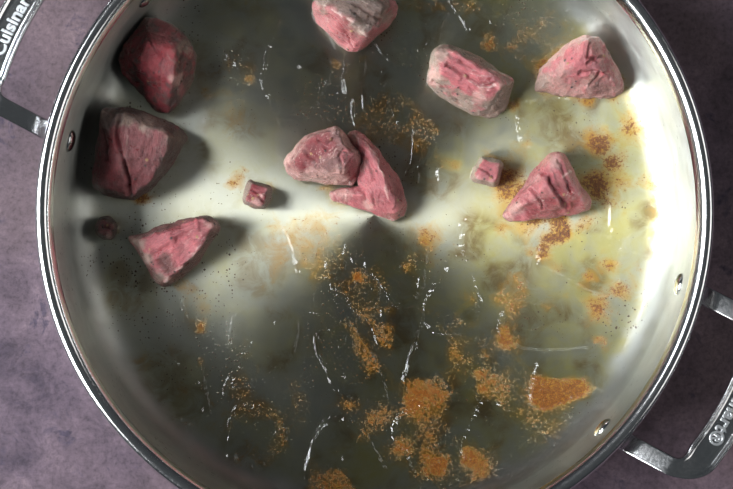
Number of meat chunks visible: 12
